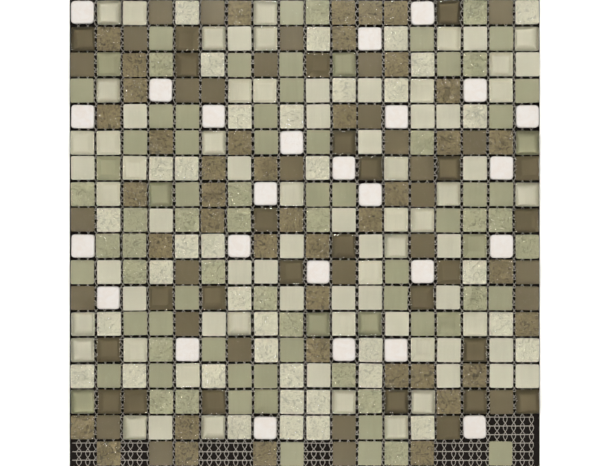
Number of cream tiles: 111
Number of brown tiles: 97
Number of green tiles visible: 81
